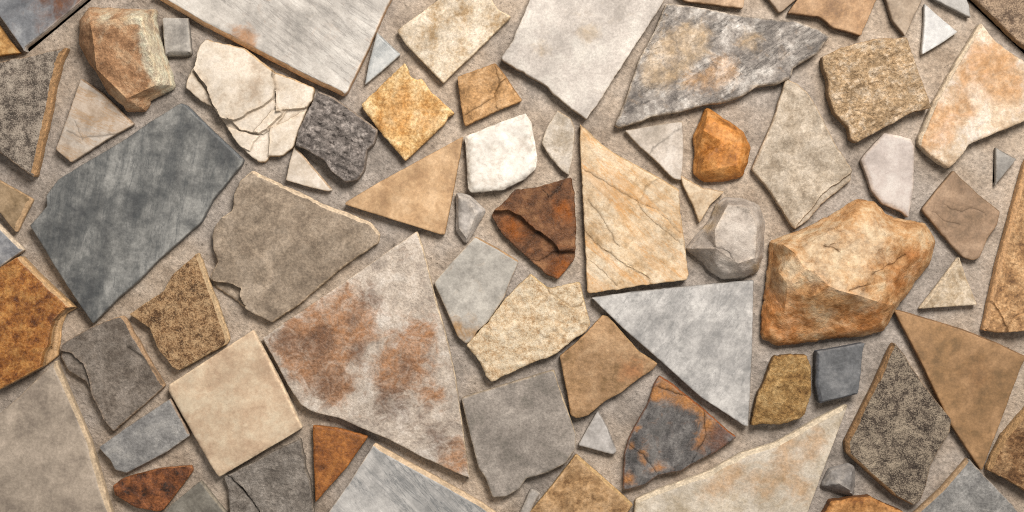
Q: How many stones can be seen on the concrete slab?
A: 76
